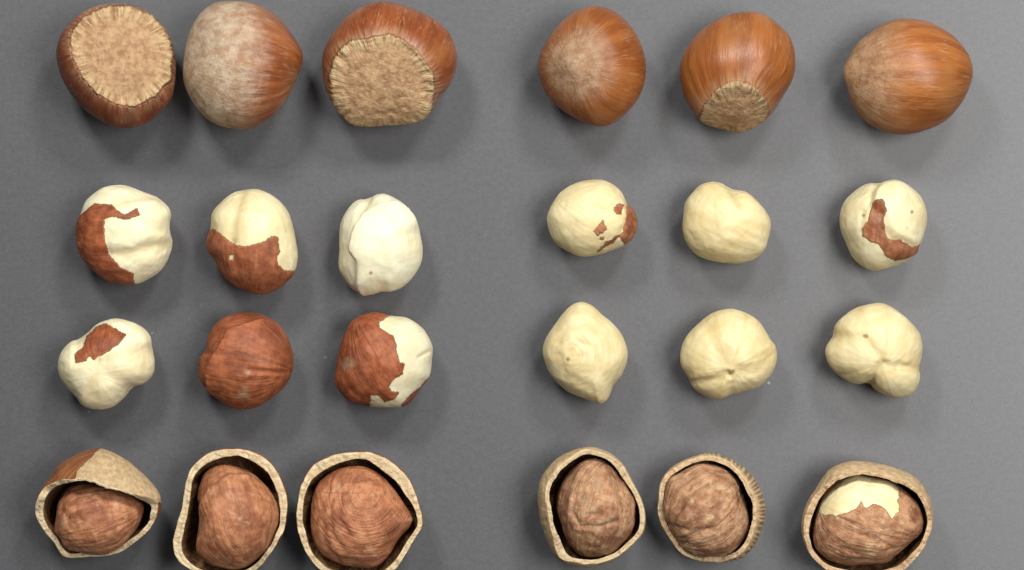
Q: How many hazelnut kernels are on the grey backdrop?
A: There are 18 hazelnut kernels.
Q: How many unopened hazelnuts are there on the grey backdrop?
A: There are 6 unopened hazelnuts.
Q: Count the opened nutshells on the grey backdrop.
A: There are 6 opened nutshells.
